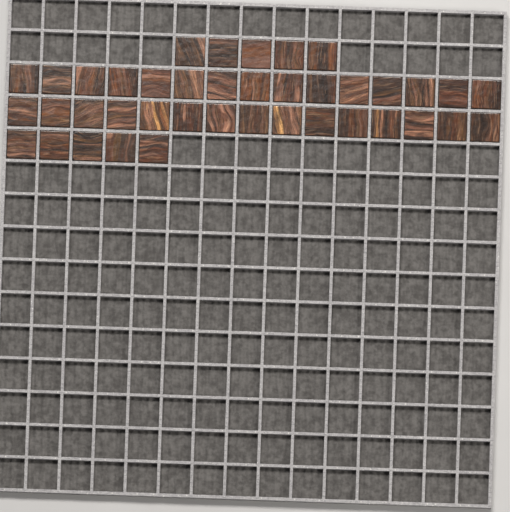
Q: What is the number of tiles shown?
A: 40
